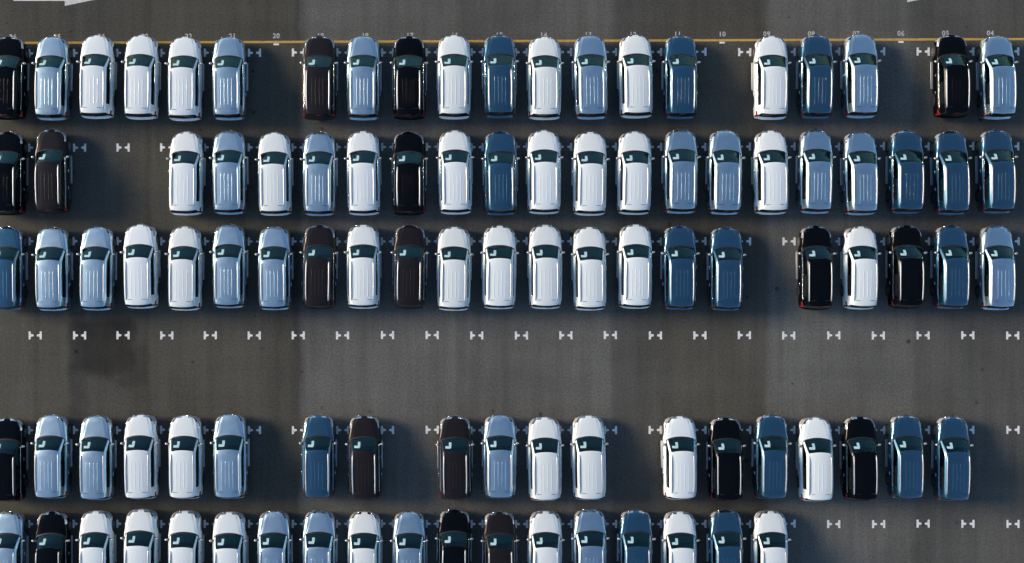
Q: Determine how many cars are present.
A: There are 100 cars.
